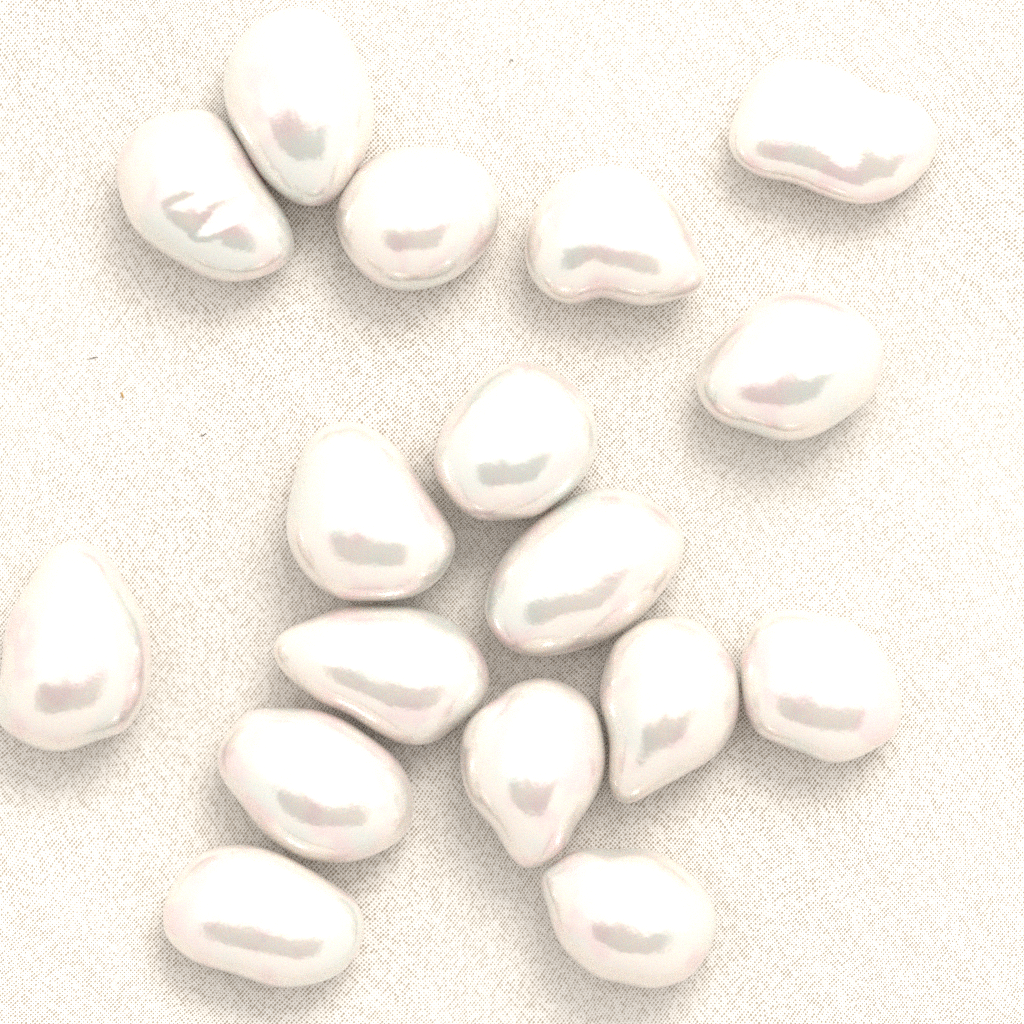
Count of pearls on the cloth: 17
